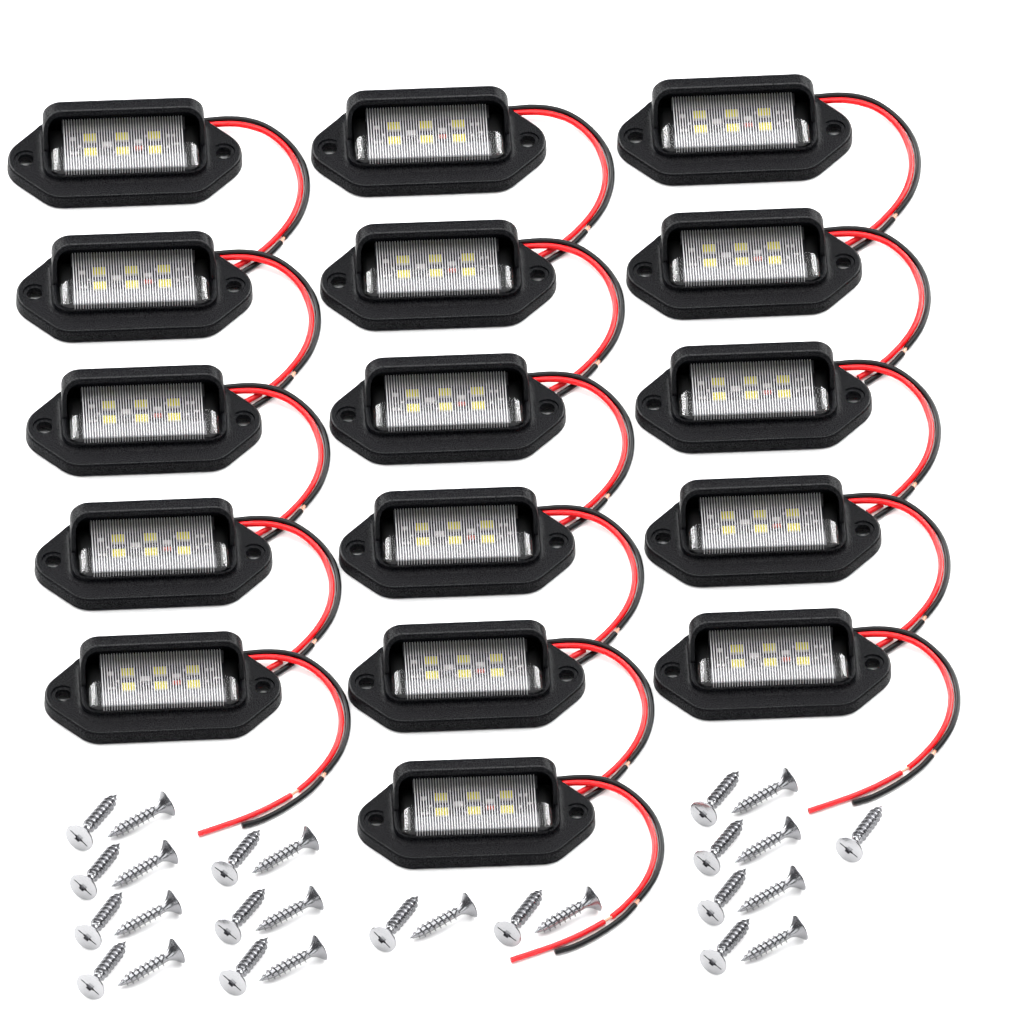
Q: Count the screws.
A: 27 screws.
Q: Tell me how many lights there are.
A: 16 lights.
